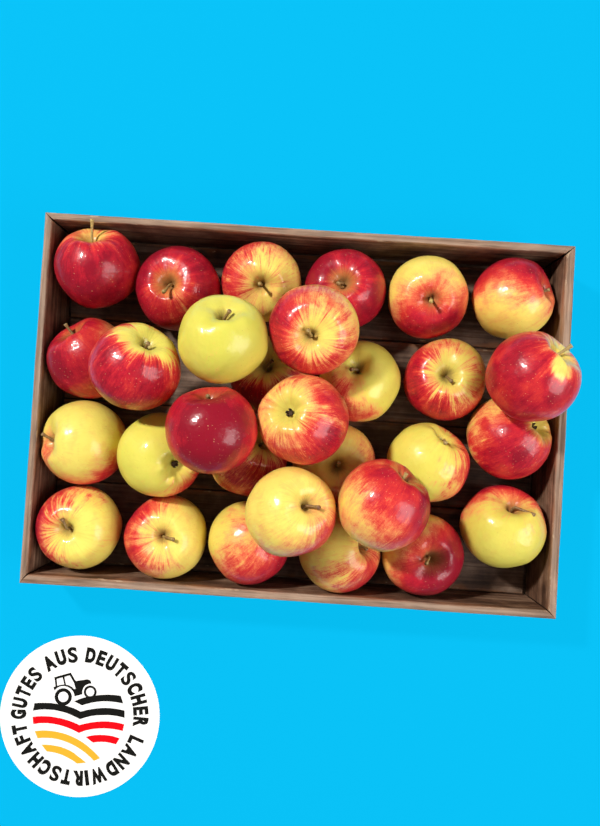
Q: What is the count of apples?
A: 30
